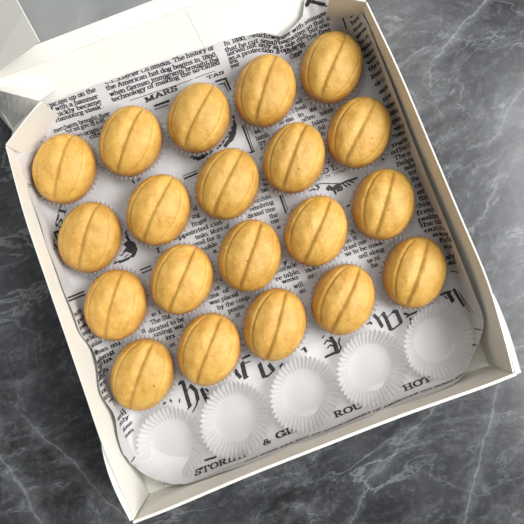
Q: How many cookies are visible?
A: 20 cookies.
